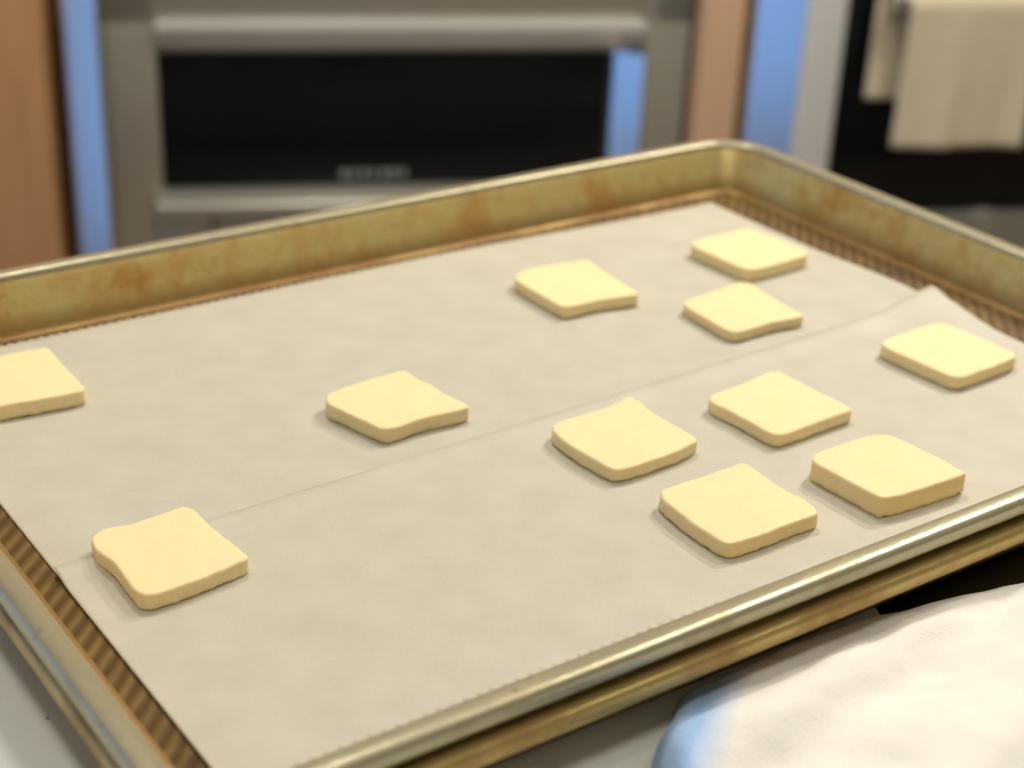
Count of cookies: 11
